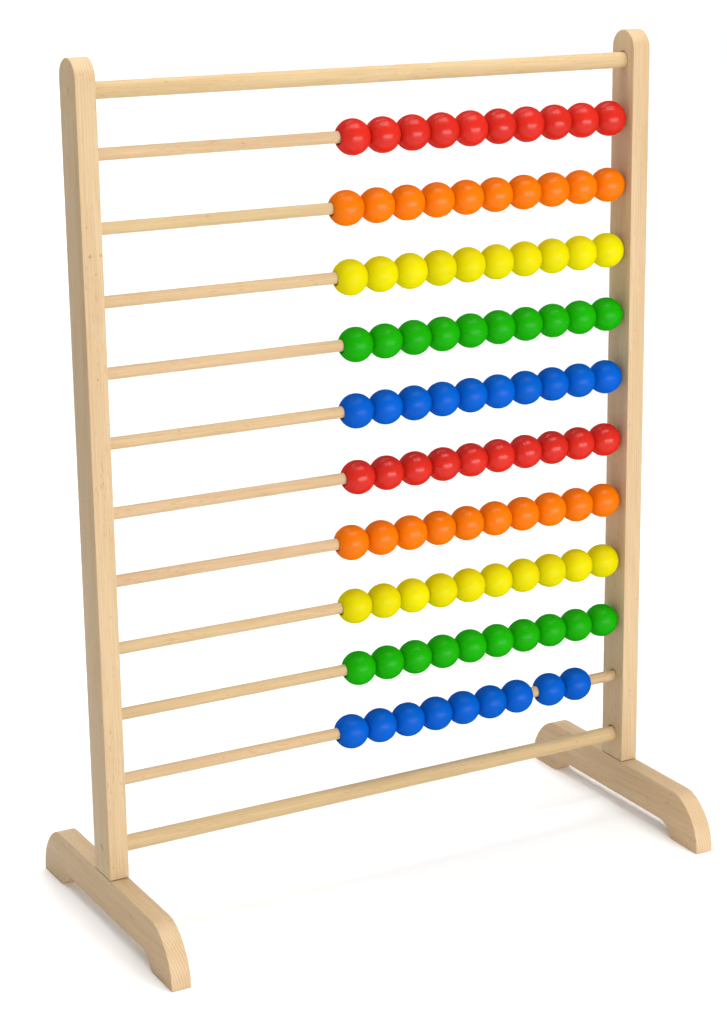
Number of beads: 99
